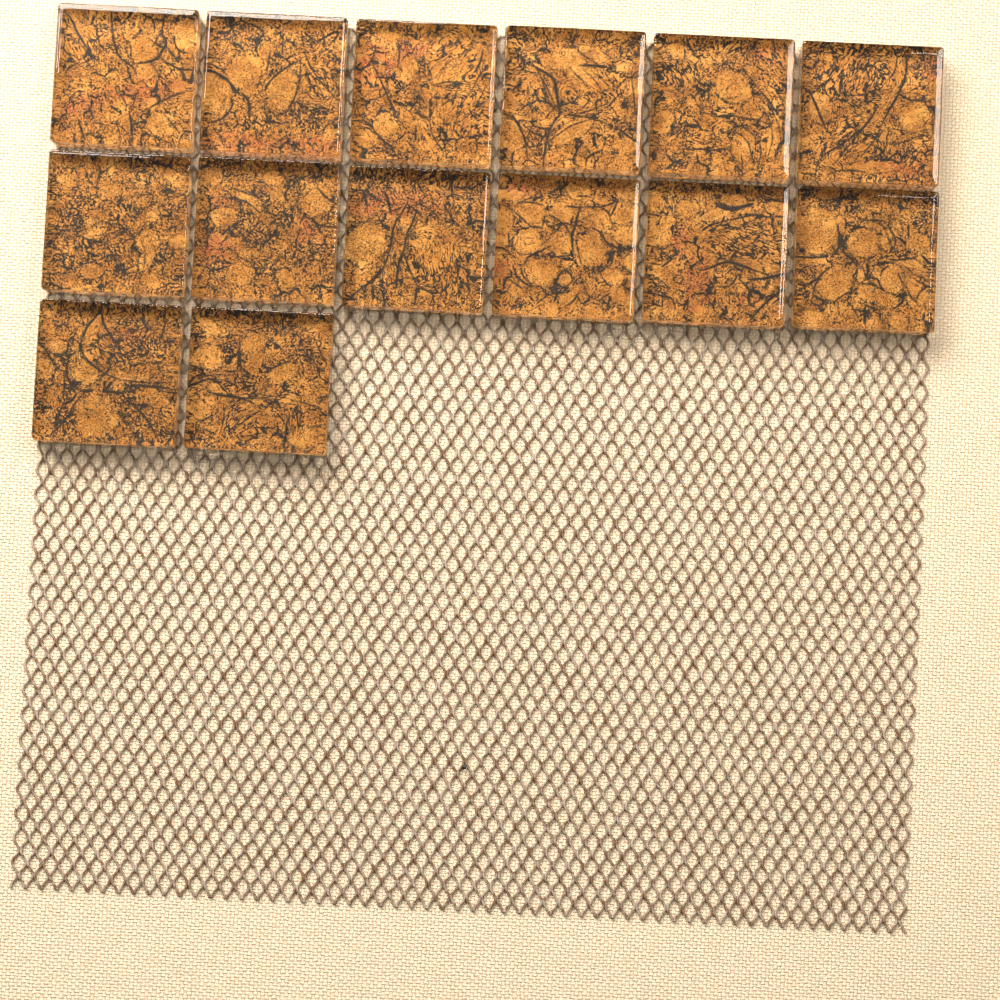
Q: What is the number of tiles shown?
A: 14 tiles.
